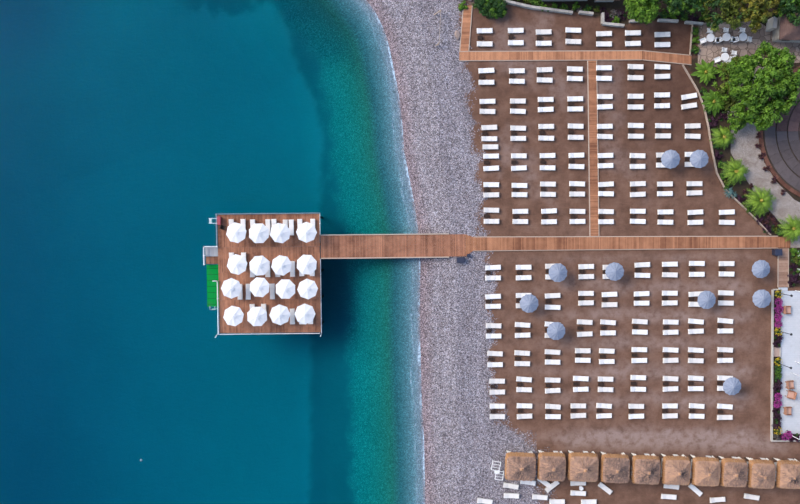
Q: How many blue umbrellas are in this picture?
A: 10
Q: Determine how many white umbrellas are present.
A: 16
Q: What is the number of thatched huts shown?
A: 10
